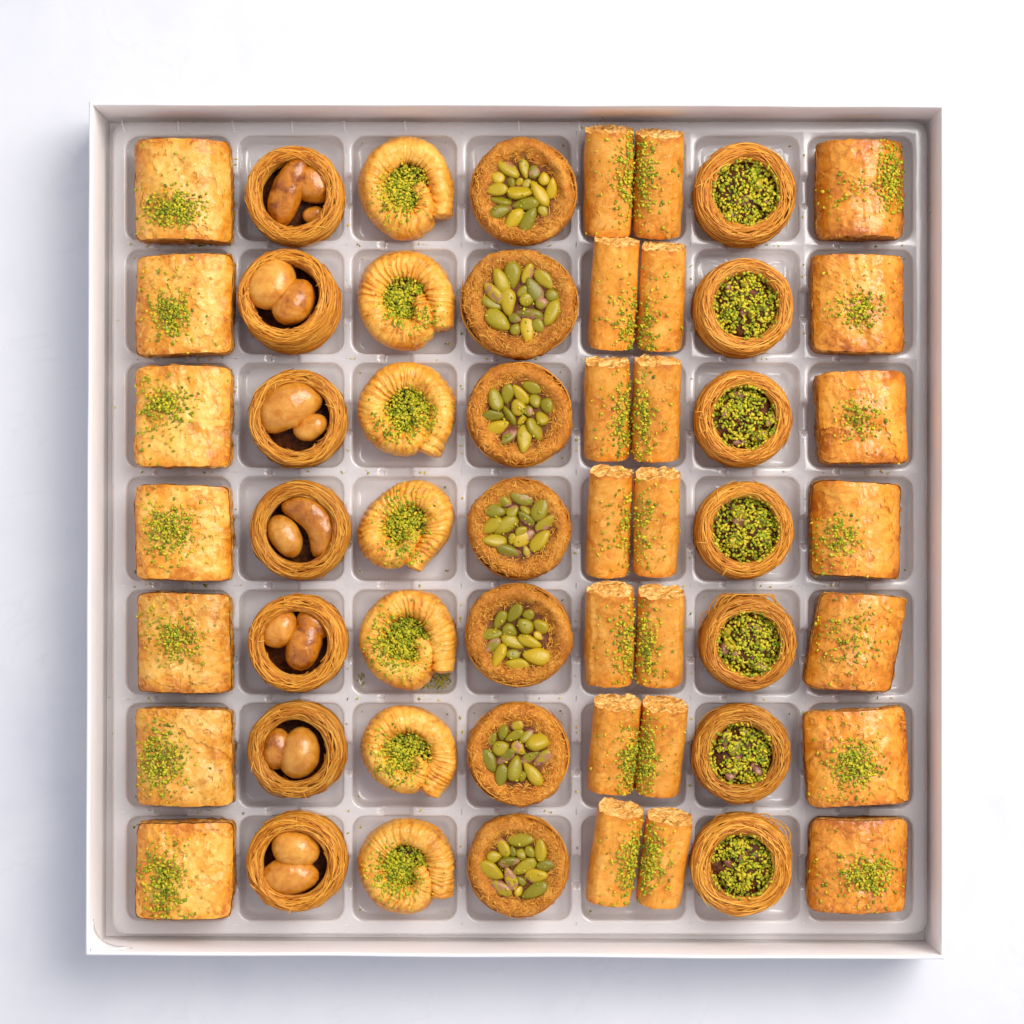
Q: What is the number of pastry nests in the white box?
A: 21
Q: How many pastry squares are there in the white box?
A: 14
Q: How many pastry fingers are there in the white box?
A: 14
